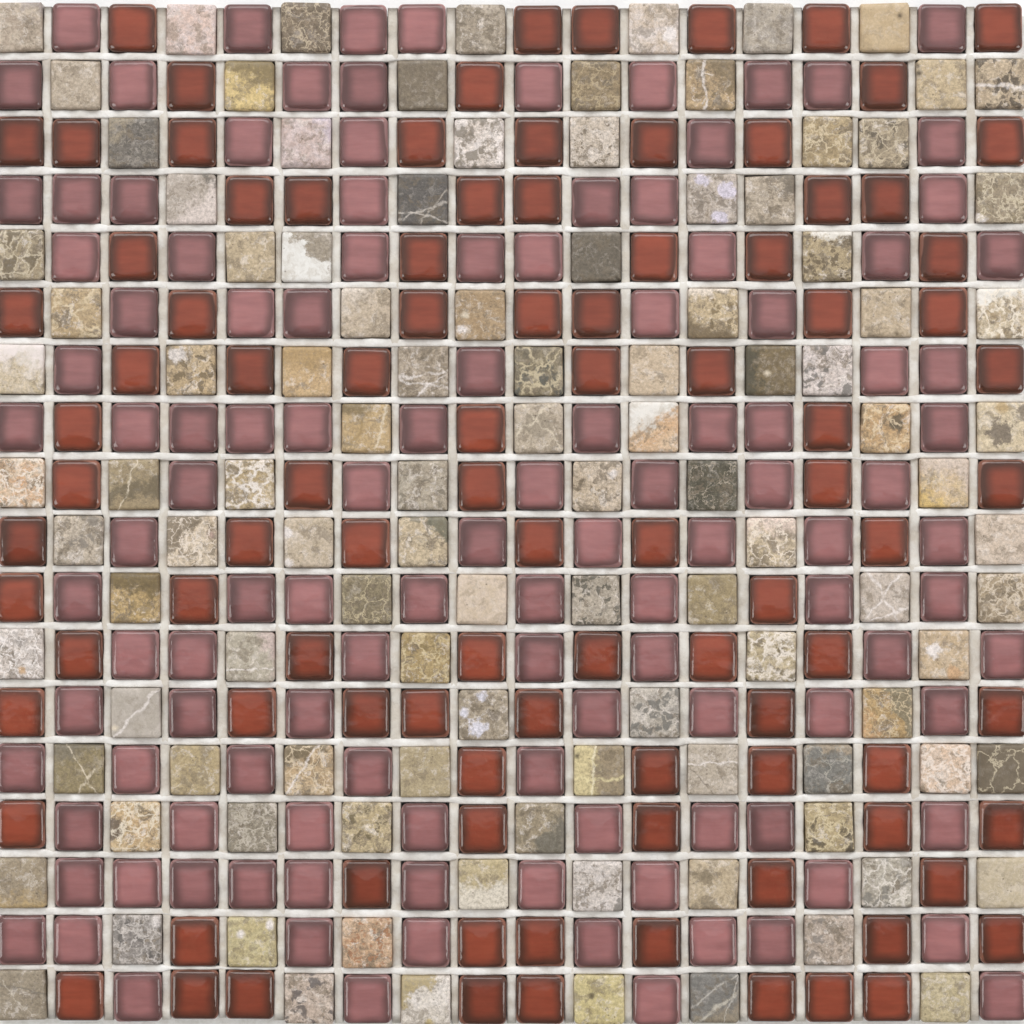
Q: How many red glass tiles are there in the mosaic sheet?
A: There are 97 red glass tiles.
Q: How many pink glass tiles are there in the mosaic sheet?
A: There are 119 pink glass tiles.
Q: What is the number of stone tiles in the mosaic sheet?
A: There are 108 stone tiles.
